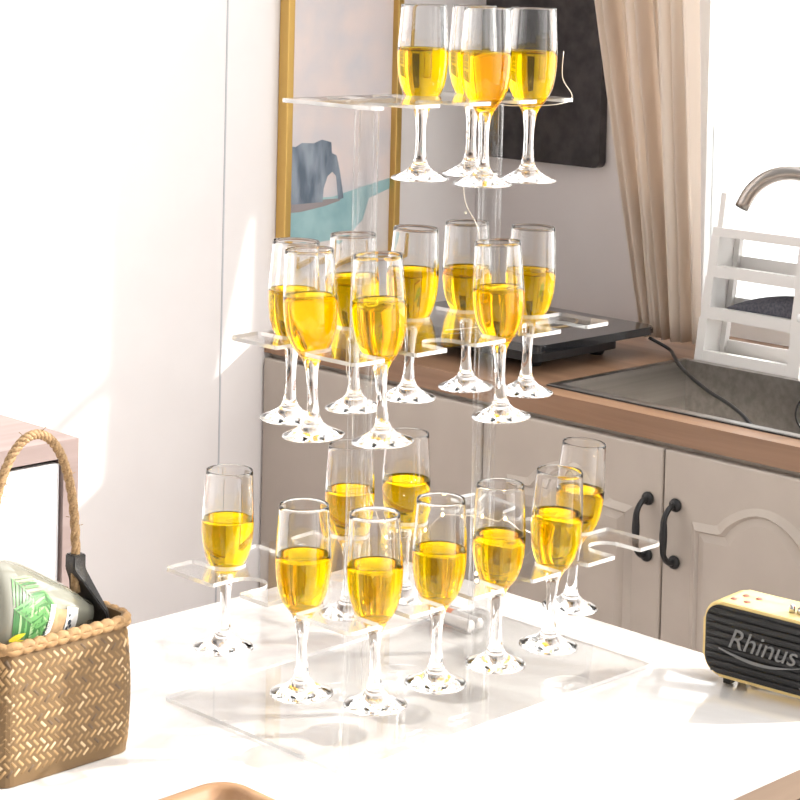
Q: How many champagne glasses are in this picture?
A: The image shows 21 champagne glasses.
